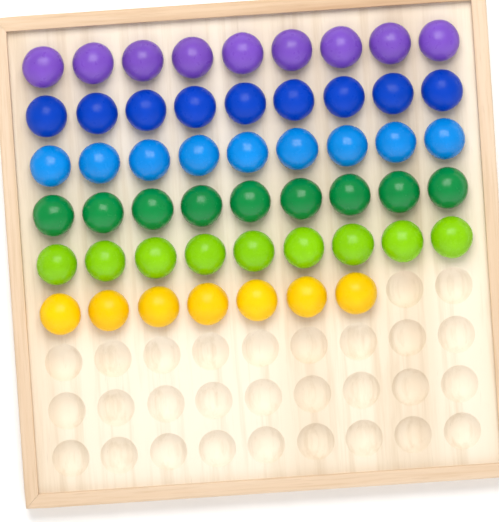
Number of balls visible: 52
